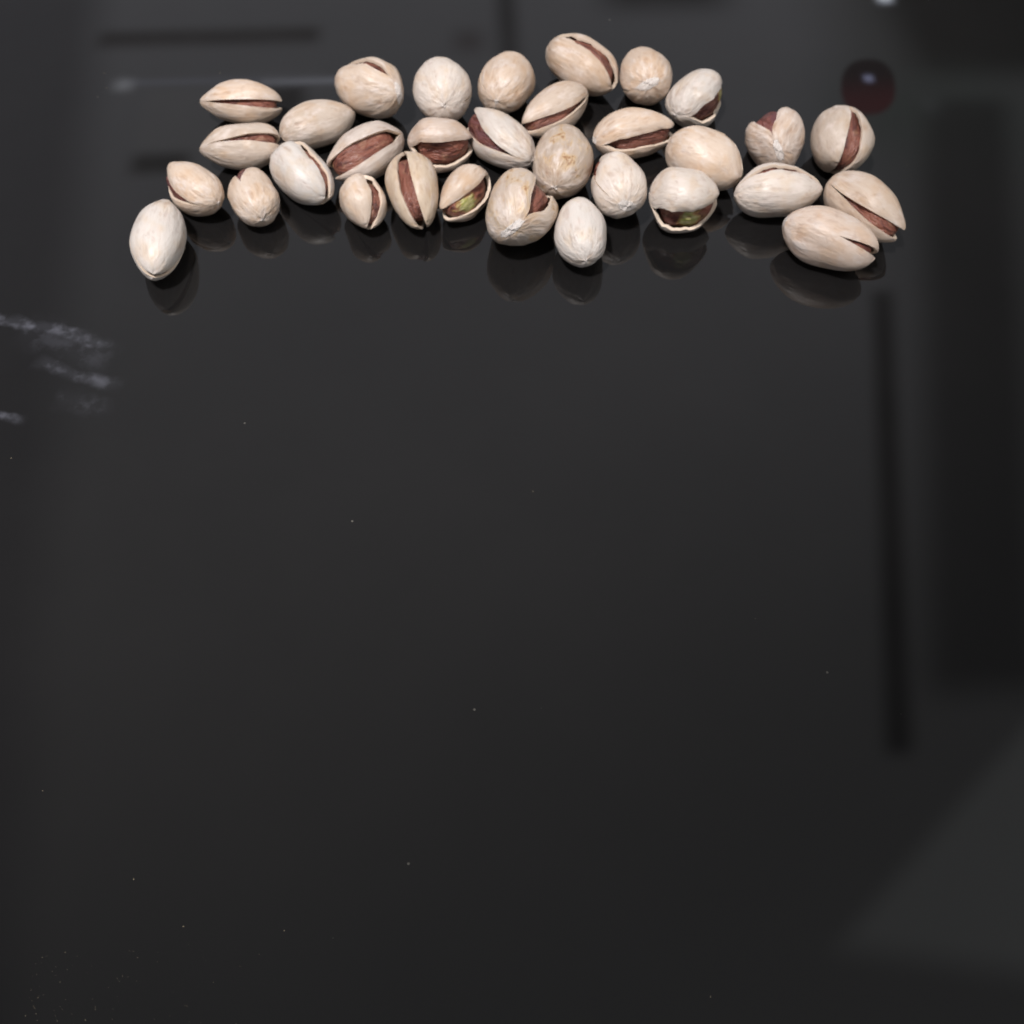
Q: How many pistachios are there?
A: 32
